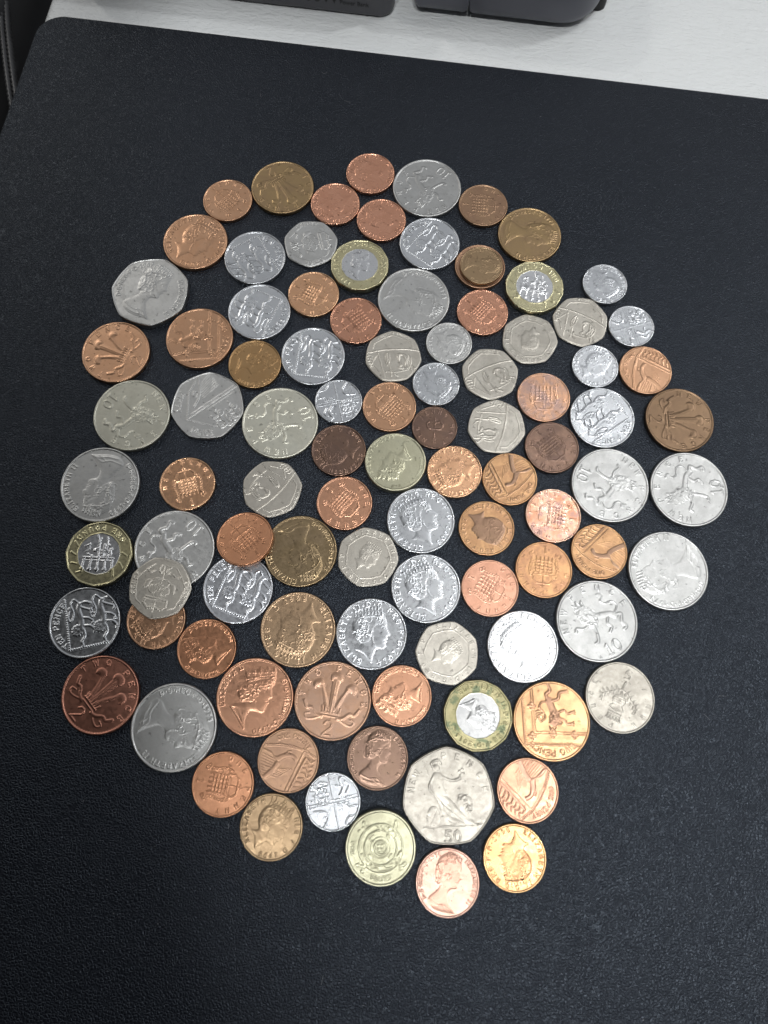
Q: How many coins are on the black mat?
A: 98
